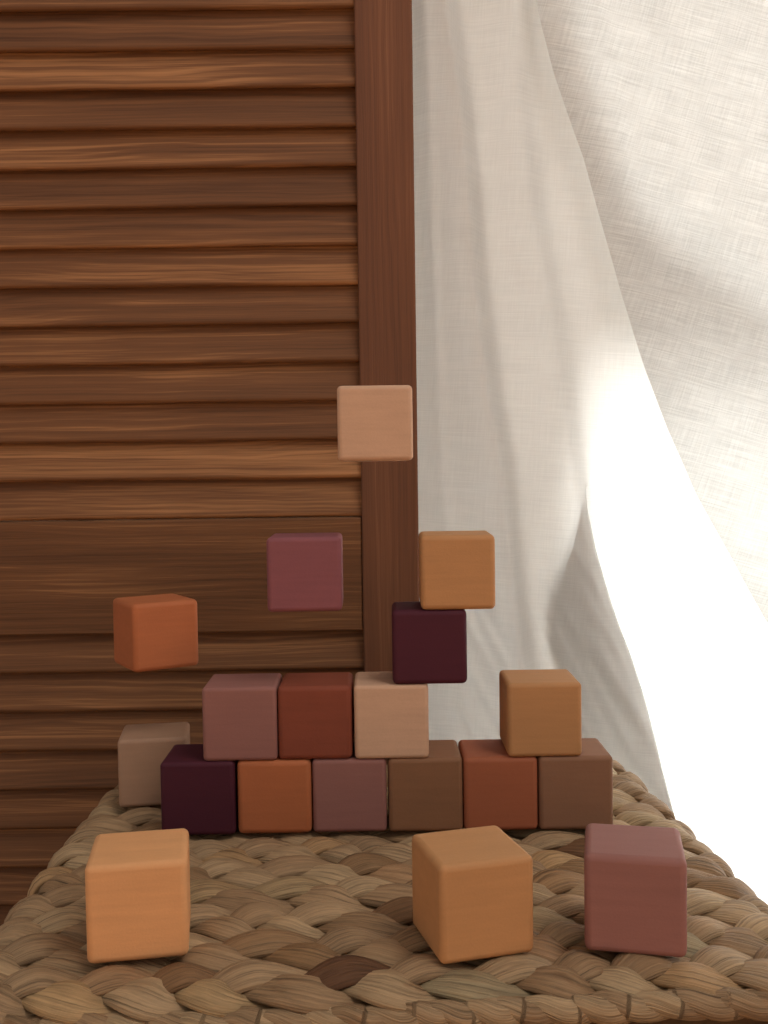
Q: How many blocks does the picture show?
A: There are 19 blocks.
